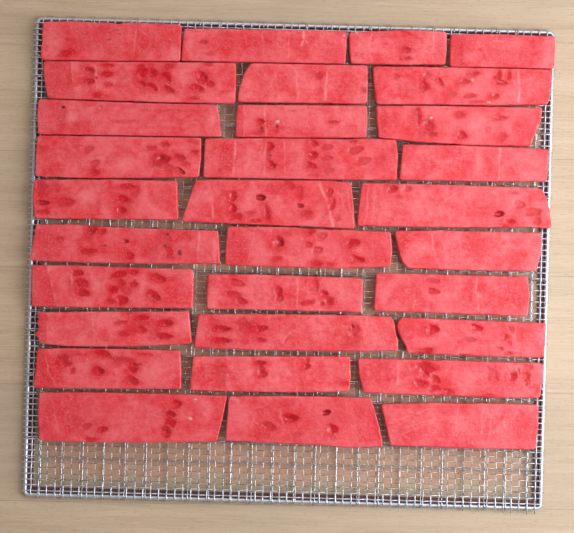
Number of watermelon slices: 31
